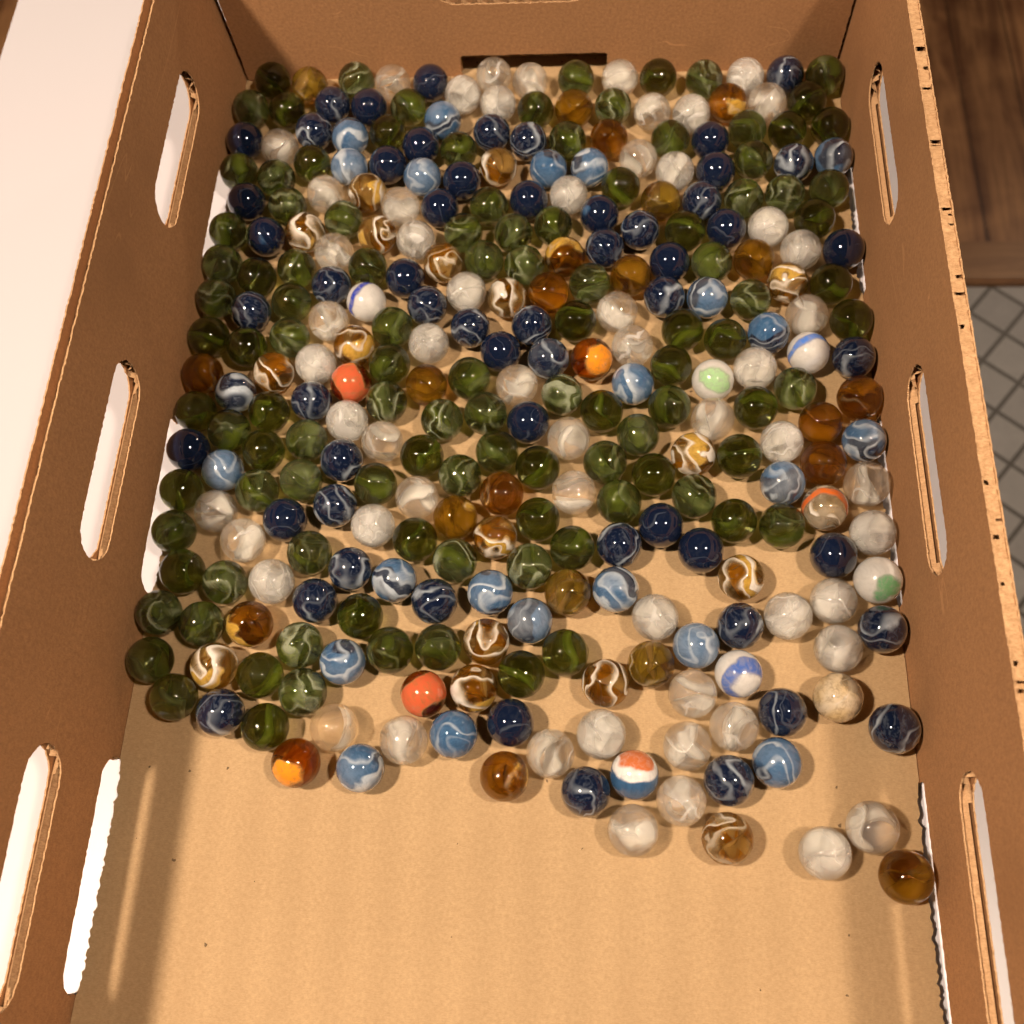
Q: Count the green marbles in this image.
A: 110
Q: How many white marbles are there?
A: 62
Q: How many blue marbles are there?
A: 80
